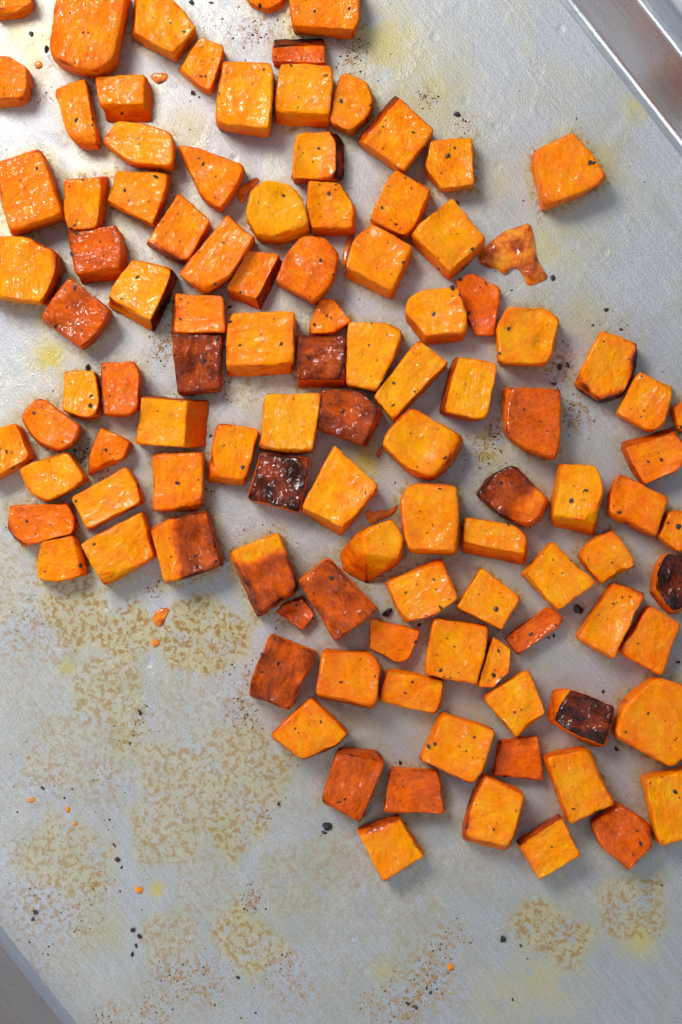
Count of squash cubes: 108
